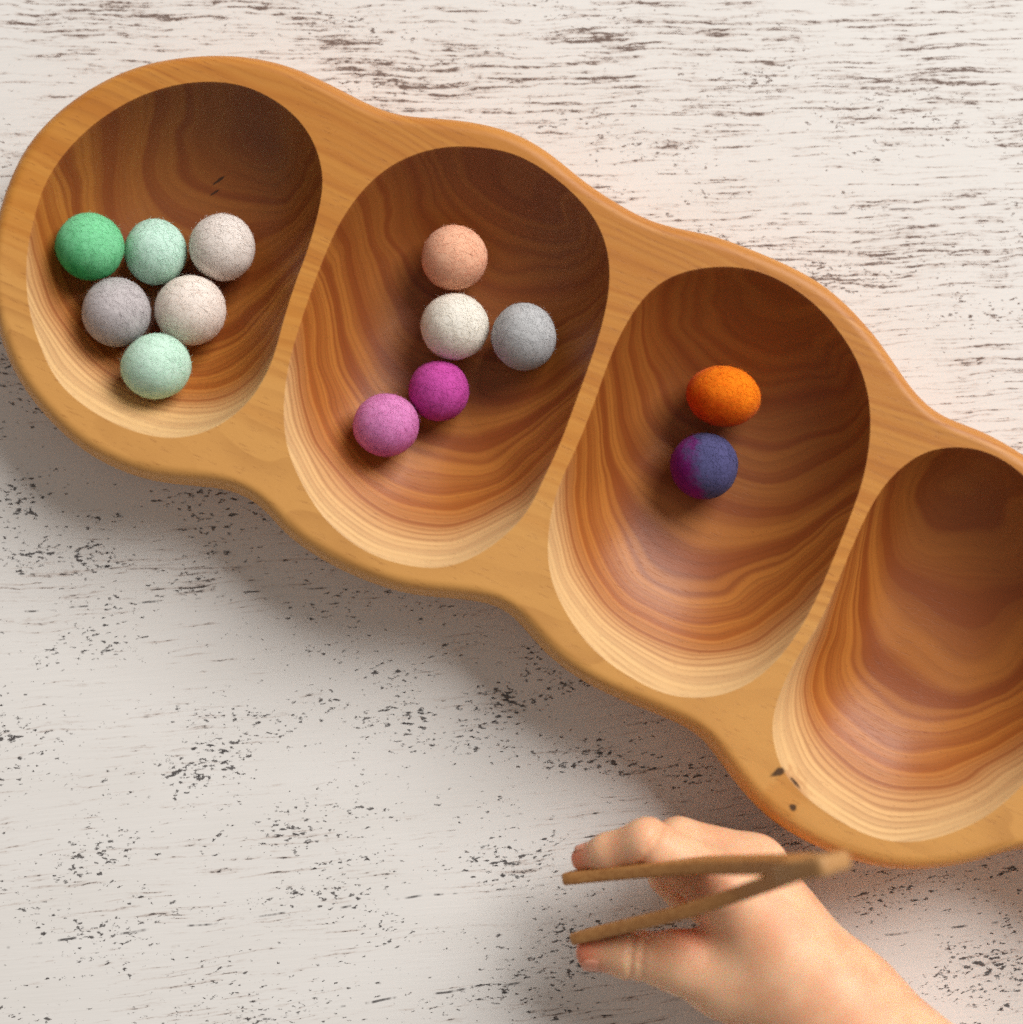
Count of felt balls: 13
